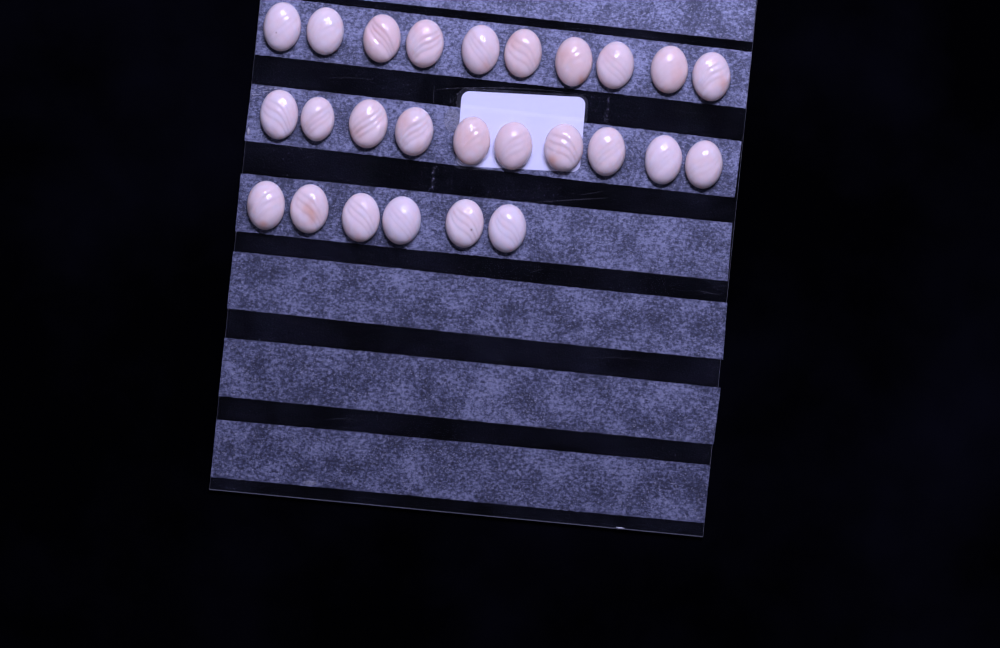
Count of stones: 26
